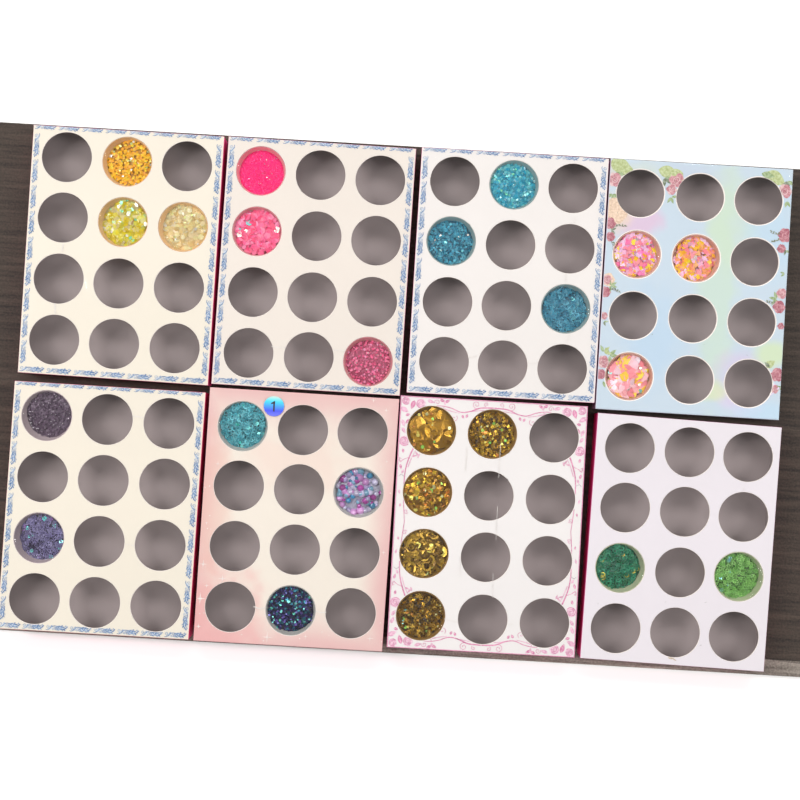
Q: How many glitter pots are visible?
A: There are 24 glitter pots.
